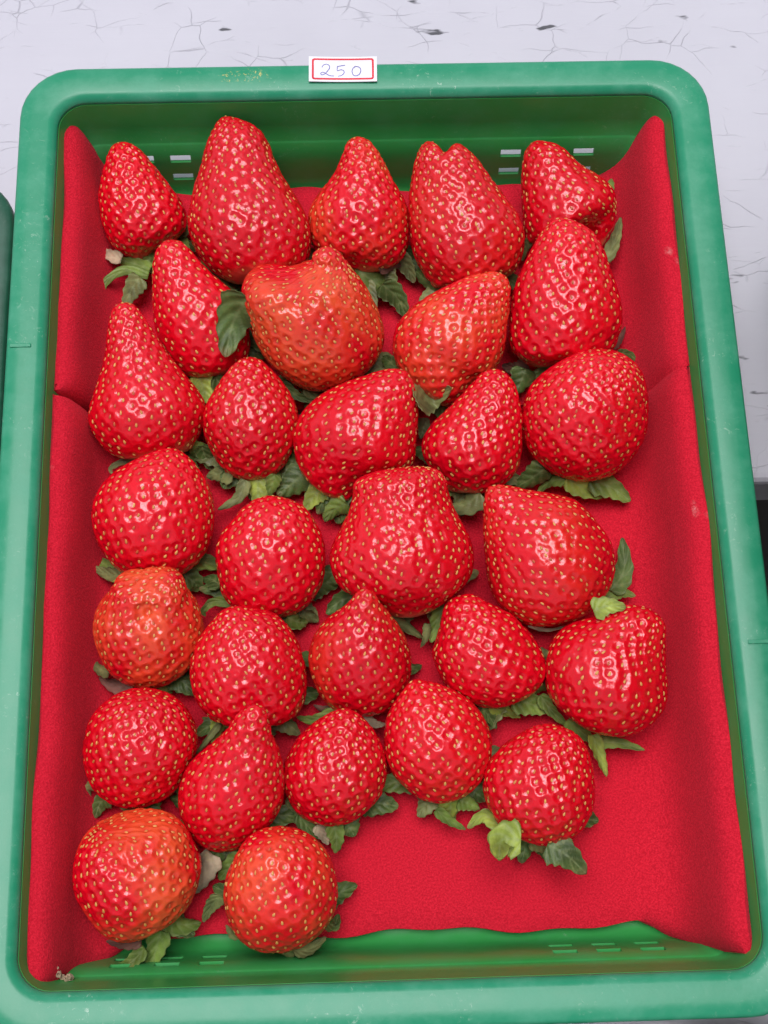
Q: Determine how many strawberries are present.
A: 30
